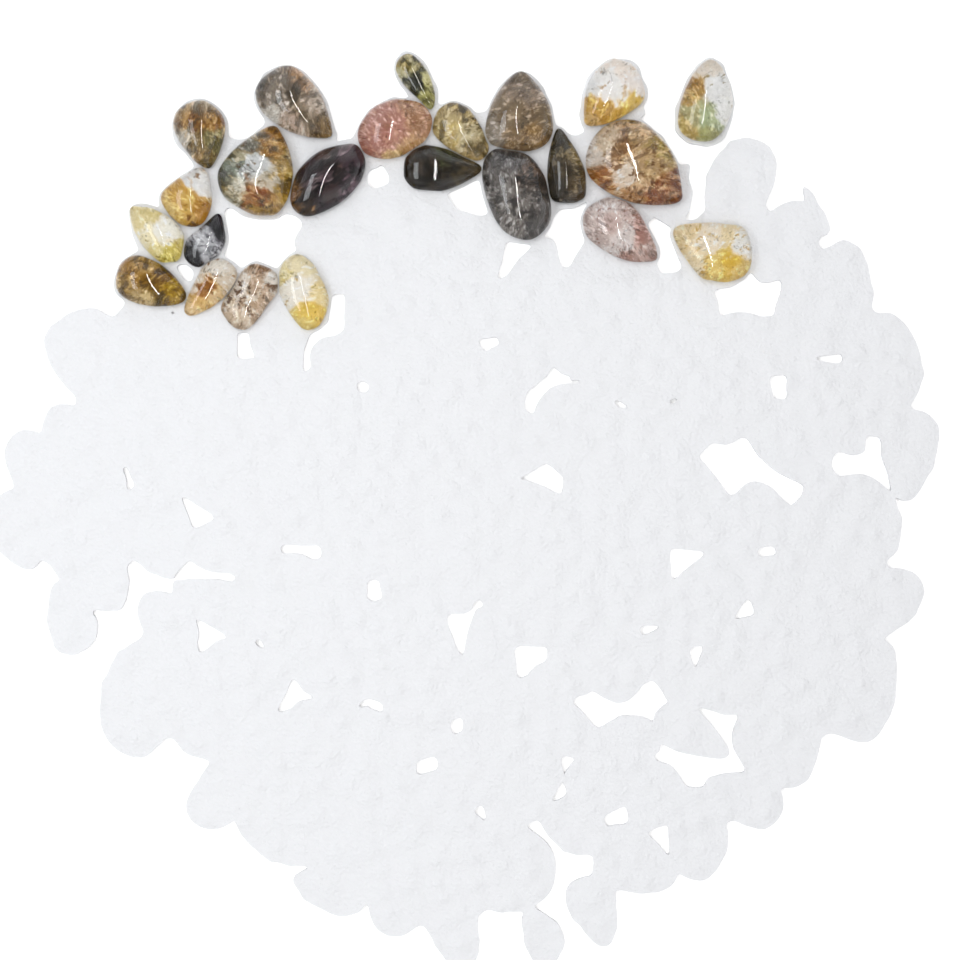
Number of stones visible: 23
